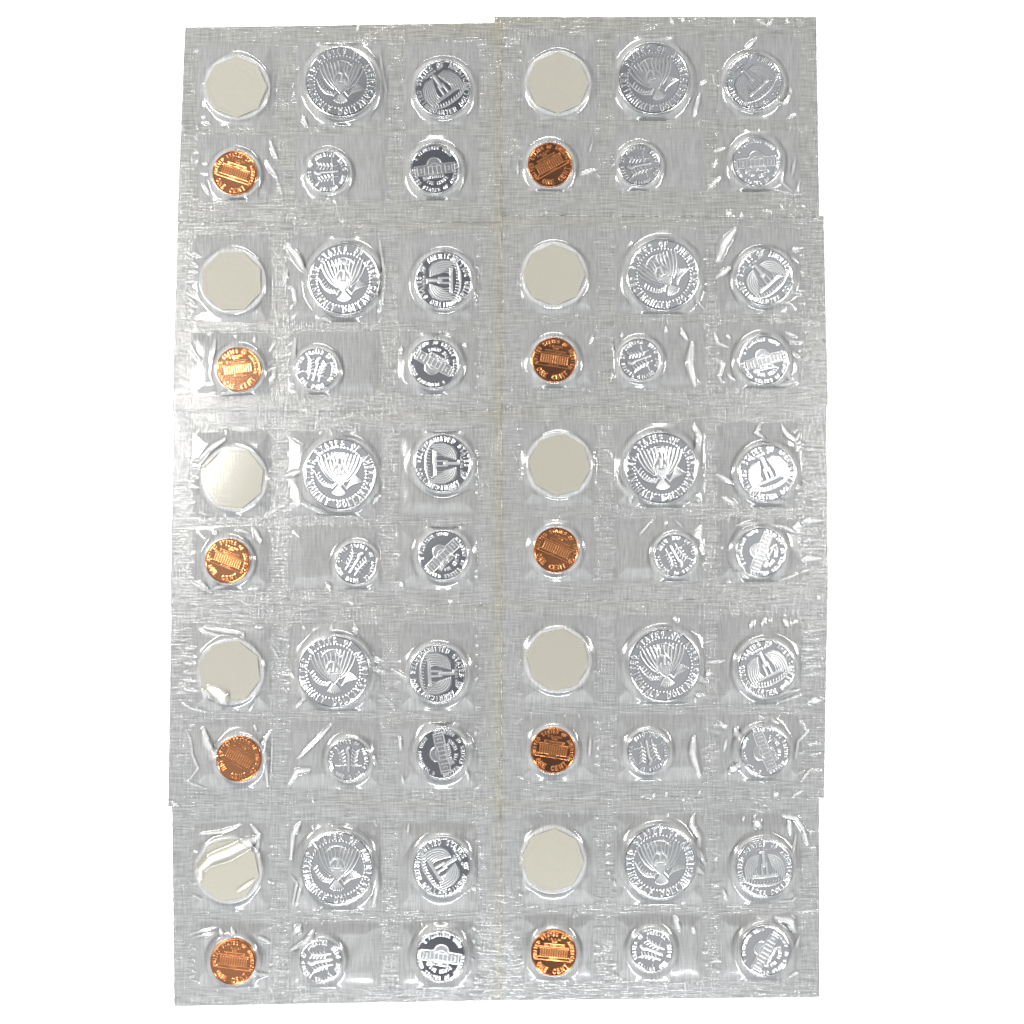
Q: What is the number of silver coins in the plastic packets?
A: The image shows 40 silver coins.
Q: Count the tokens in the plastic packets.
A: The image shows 10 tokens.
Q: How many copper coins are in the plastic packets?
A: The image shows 10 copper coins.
